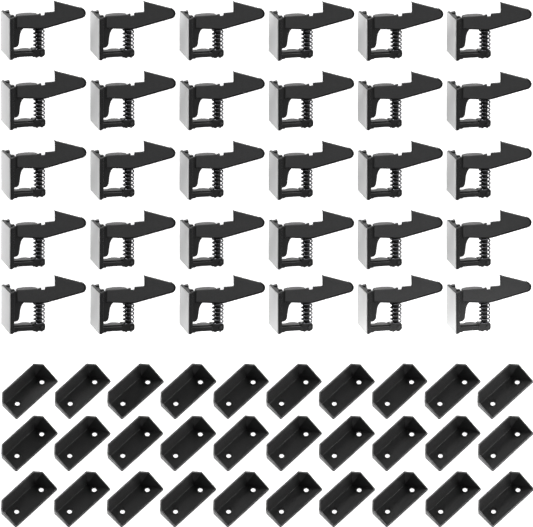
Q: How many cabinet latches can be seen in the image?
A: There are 30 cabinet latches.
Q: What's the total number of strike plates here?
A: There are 30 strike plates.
